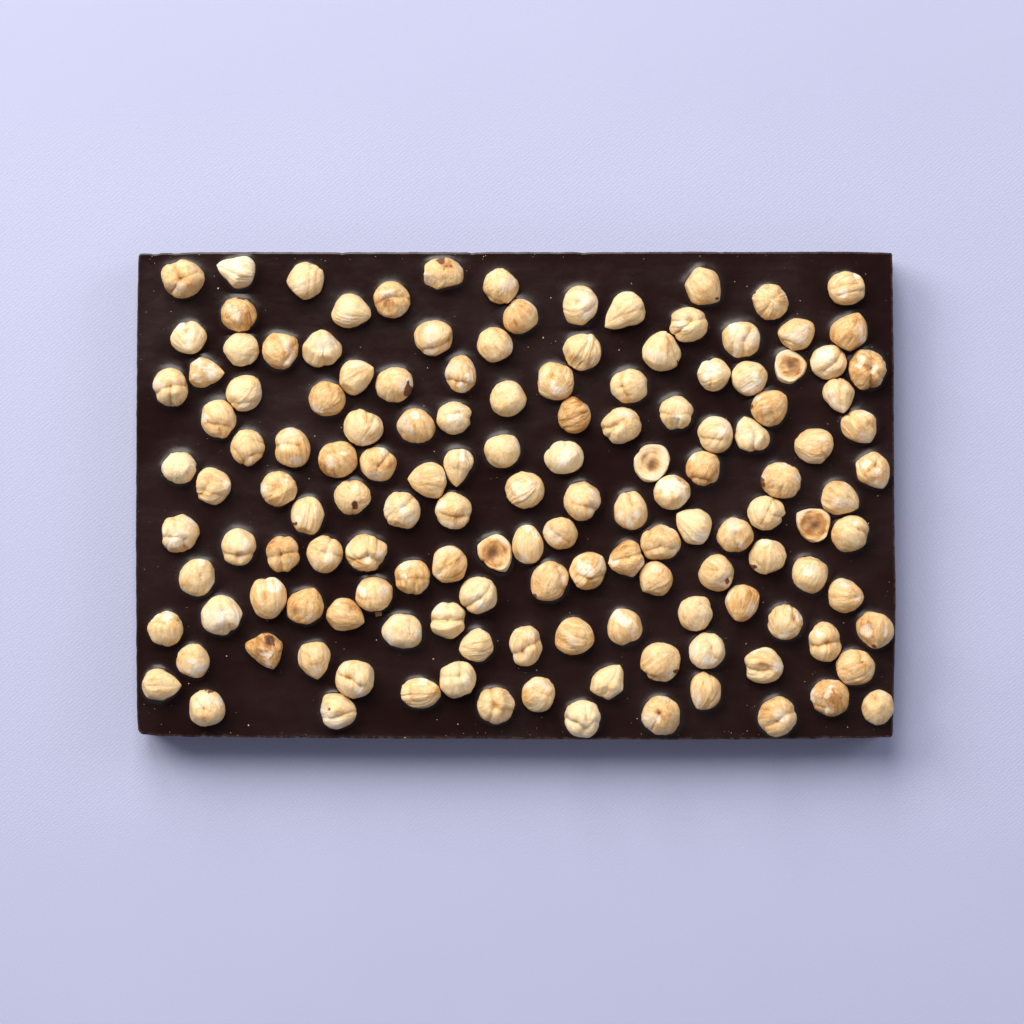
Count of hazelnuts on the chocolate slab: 143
